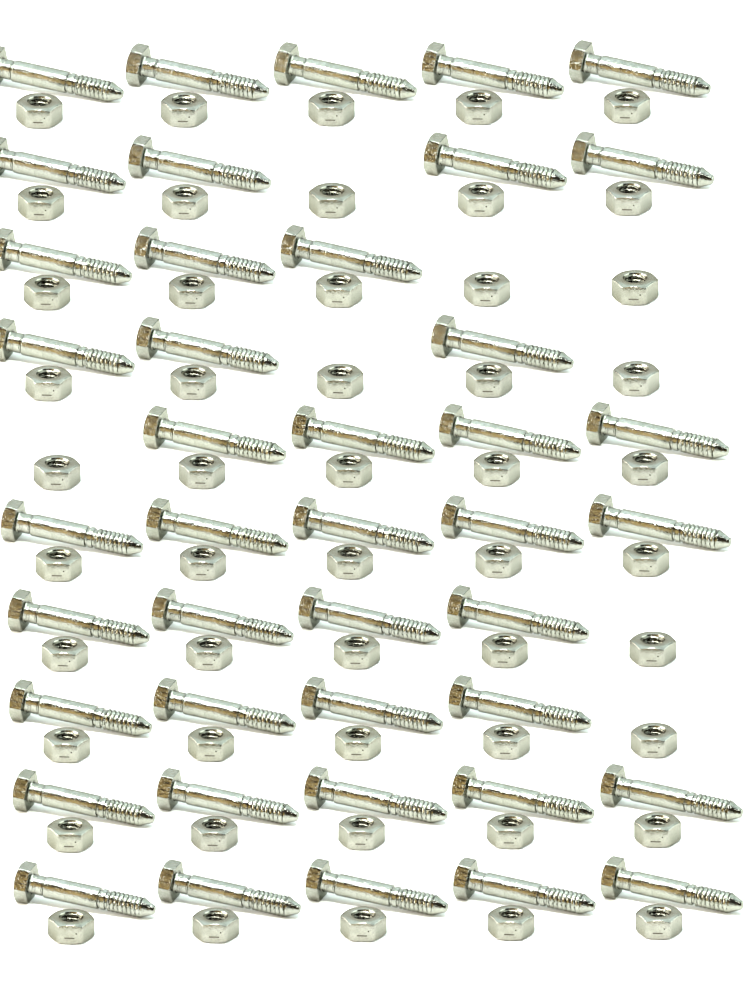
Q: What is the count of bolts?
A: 42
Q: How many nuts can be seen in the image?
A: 50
